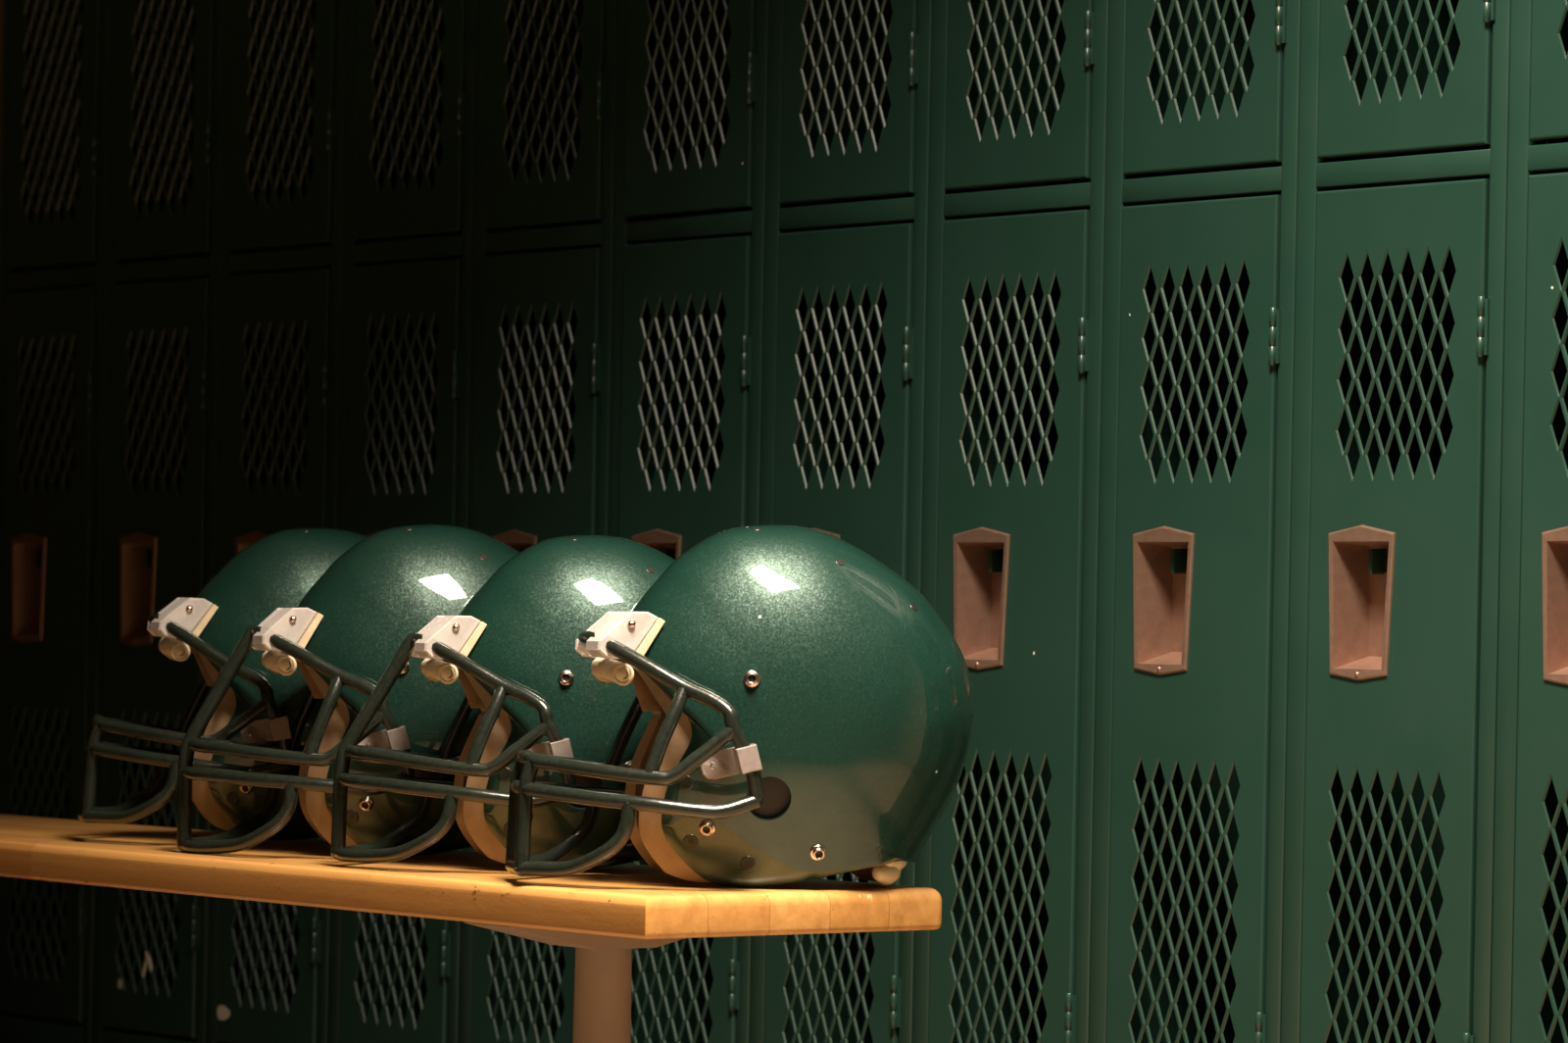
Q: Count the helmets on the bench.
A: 4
